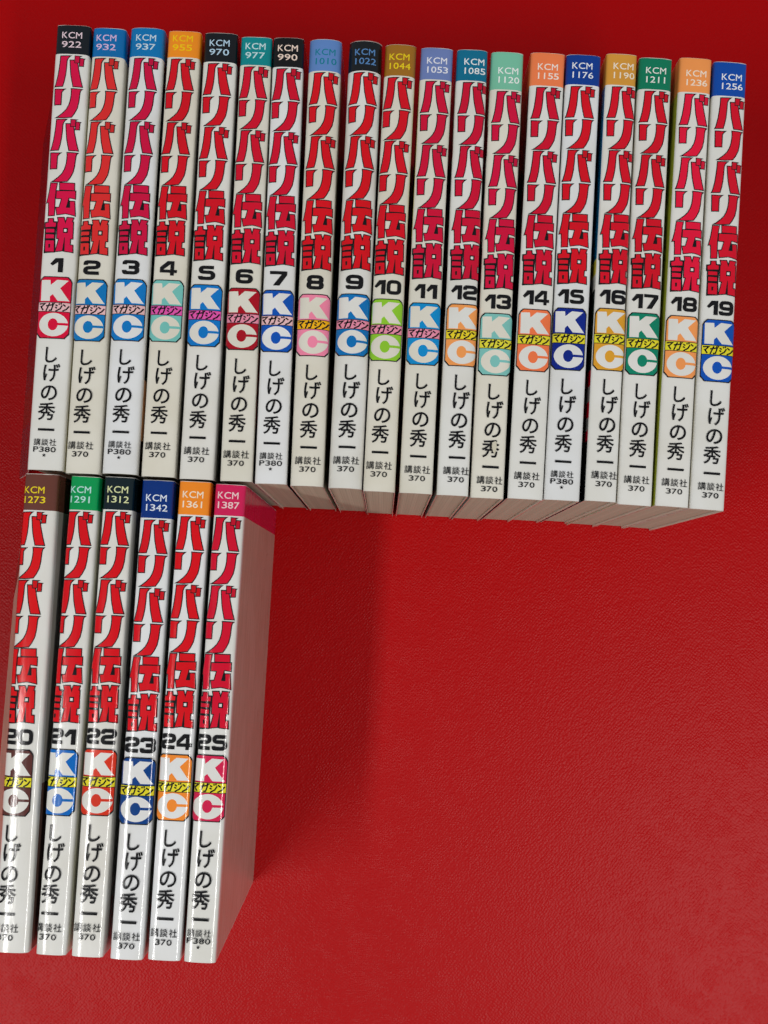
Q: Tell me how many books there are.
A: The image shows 25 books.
